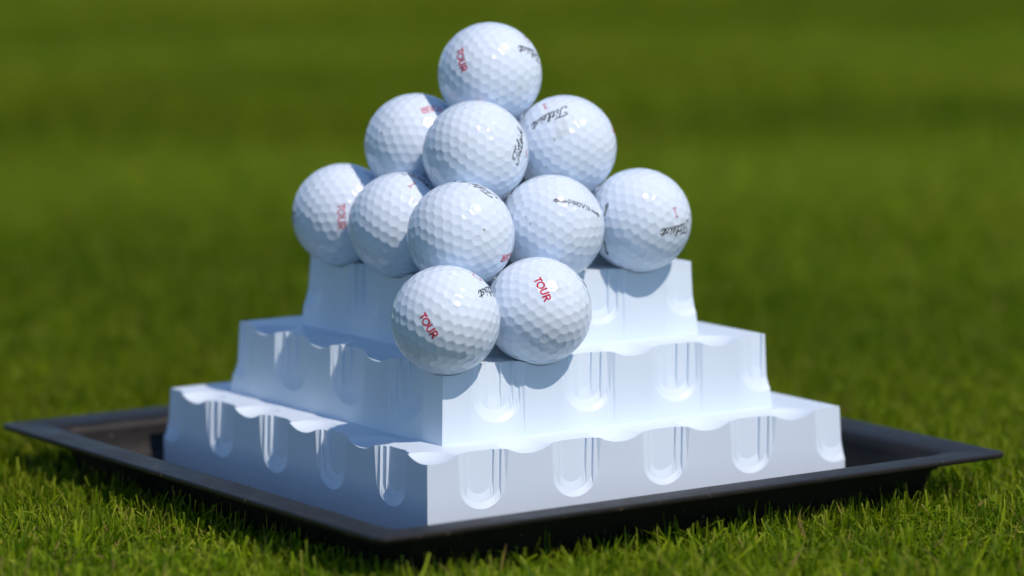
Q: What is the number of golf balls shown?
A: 11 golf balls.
